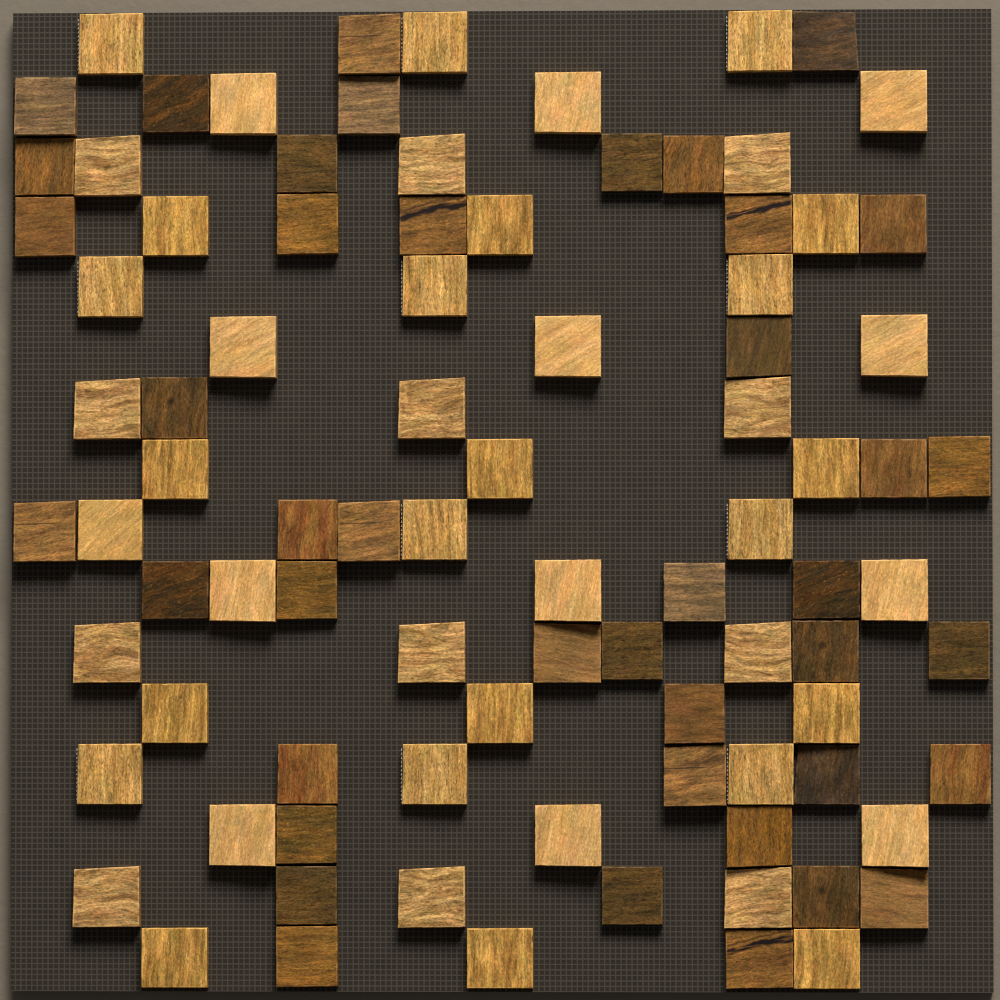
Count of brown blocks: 42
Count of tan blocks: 48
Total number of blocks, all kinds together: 90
